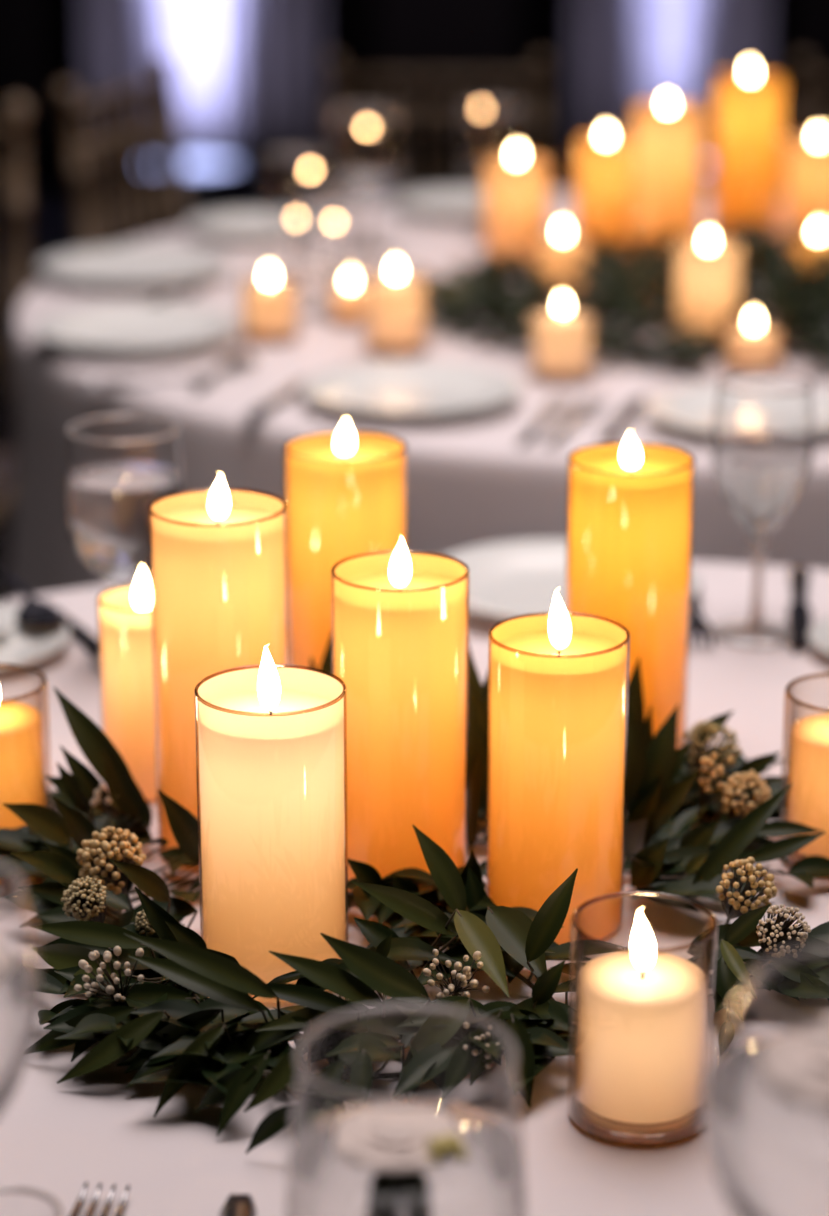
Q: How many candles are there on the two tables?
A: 23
